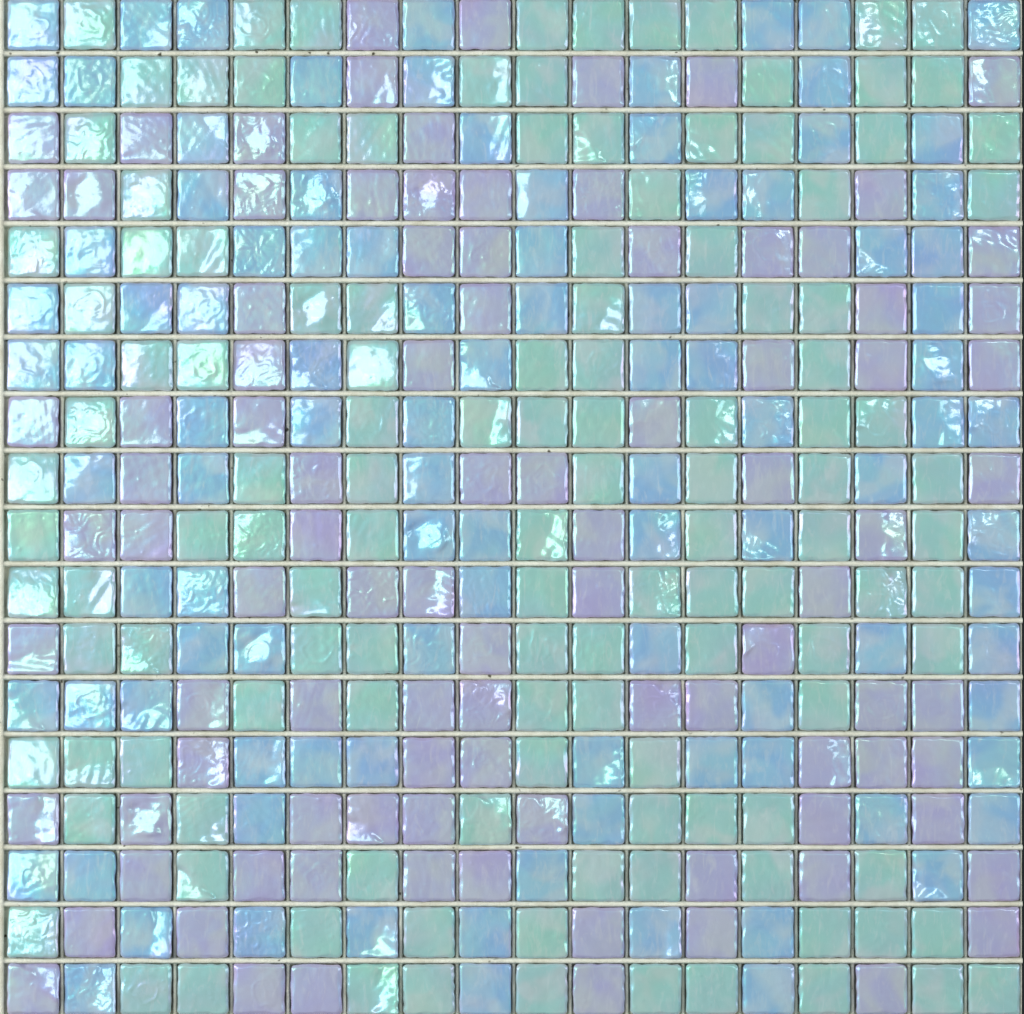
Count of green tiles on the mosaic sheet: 127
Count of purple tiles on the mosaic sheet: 96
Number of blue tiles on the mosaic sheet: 101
